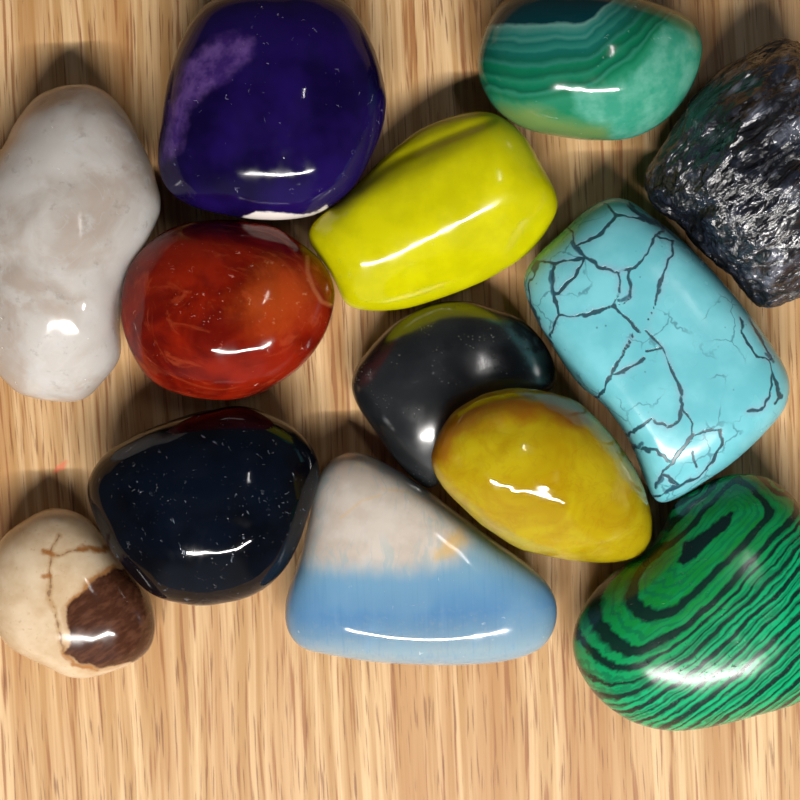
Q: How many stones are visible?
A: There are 13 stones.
